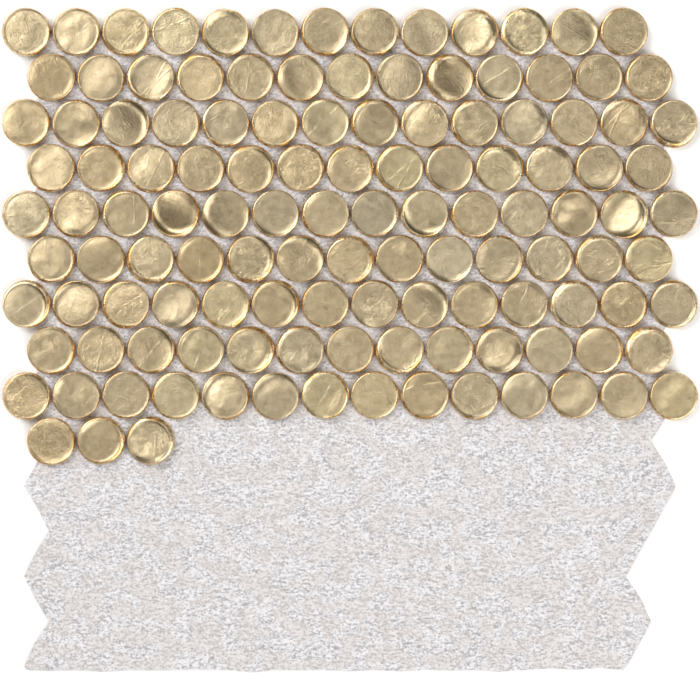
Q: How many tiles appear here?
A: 124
